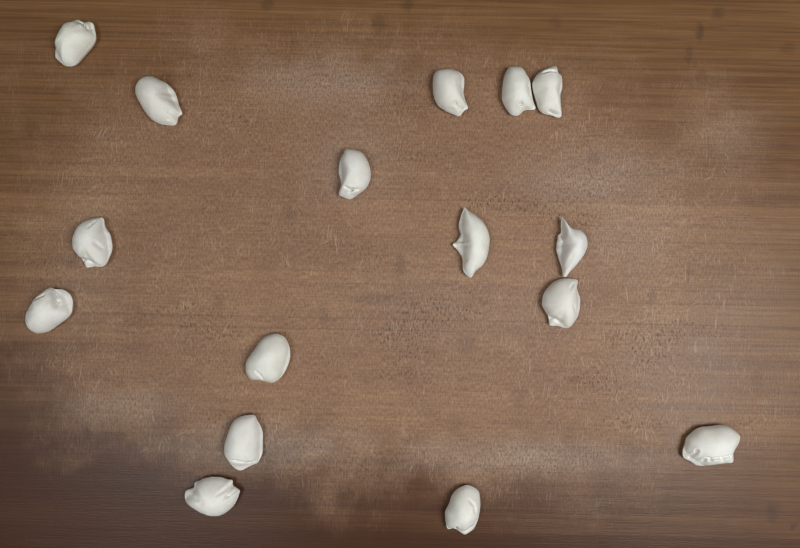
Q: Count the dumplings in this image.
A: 16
